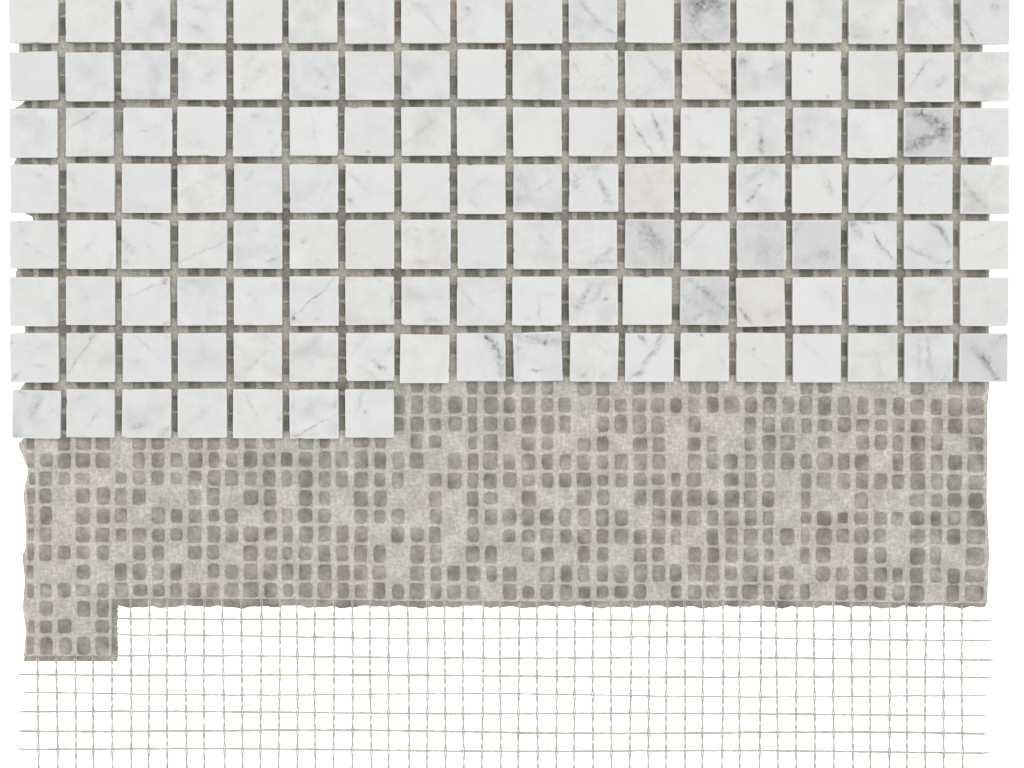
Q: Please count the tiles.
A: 133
